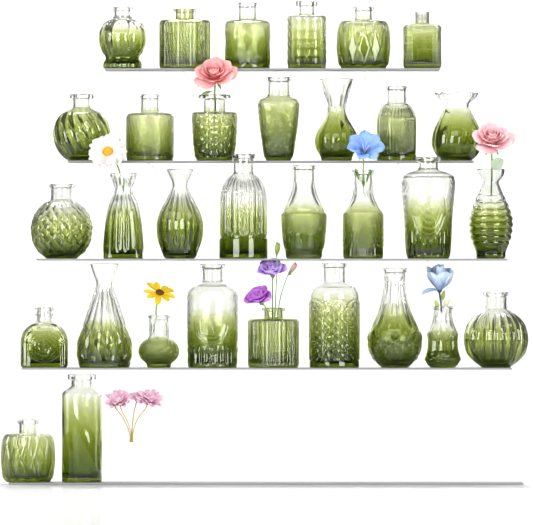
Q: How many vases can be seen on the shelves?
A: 32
